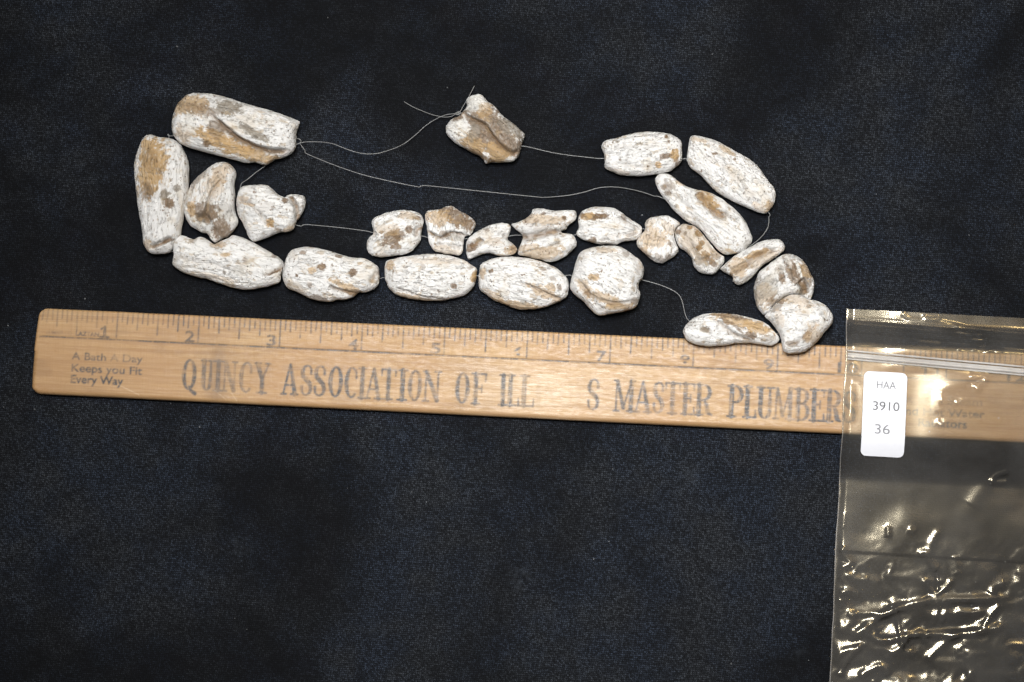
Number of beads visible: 24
